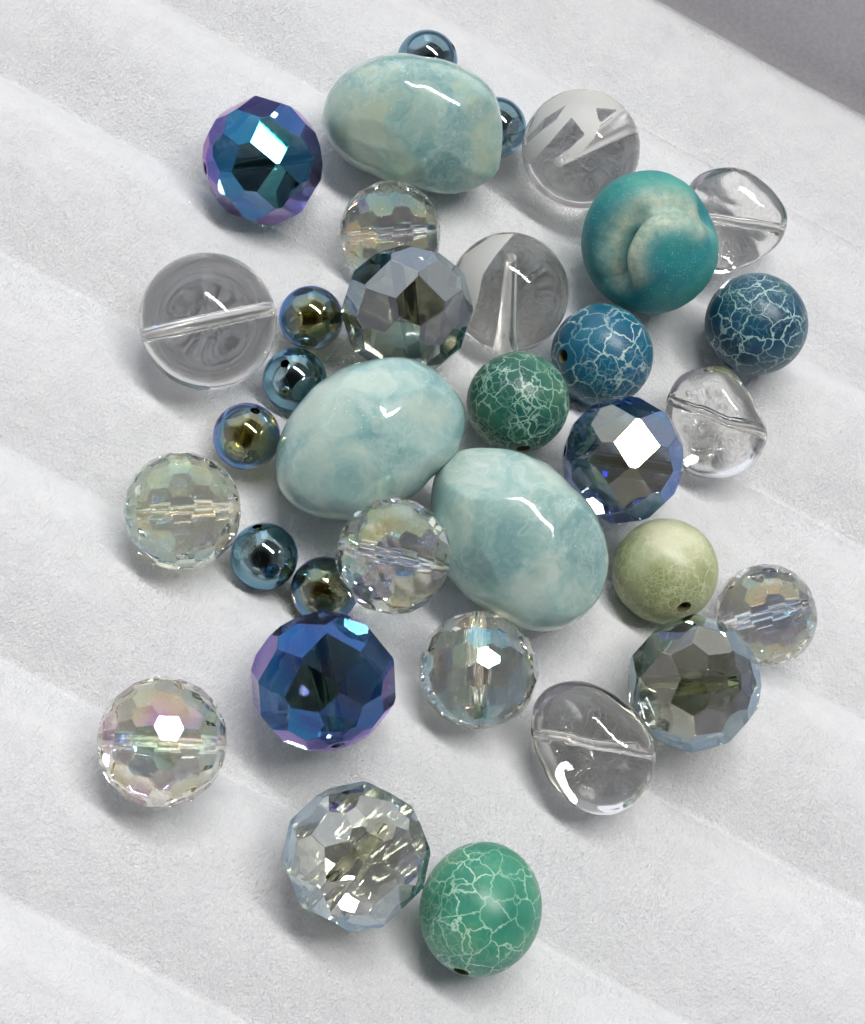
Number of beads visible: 34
